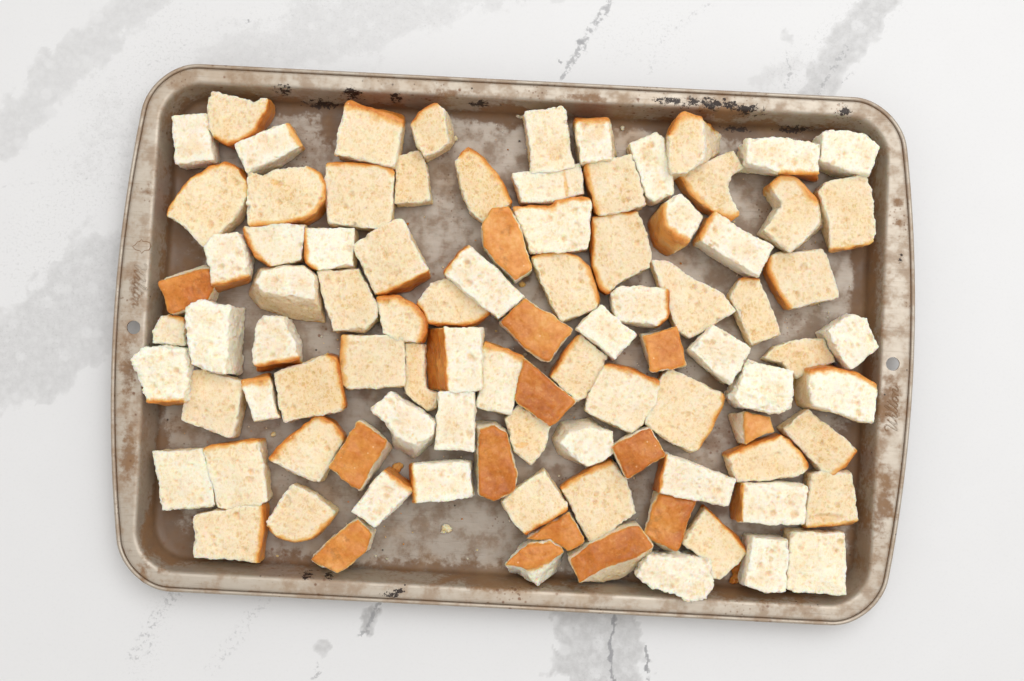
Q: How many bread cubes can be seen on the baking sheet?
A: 95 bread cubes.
